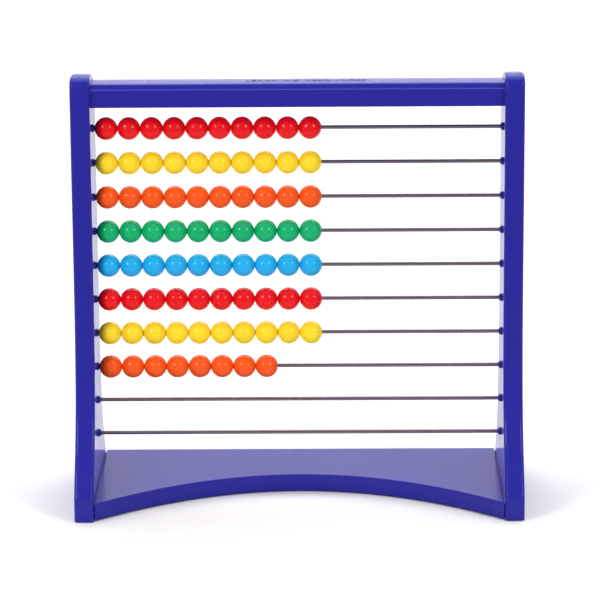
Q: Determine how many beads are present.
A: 78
